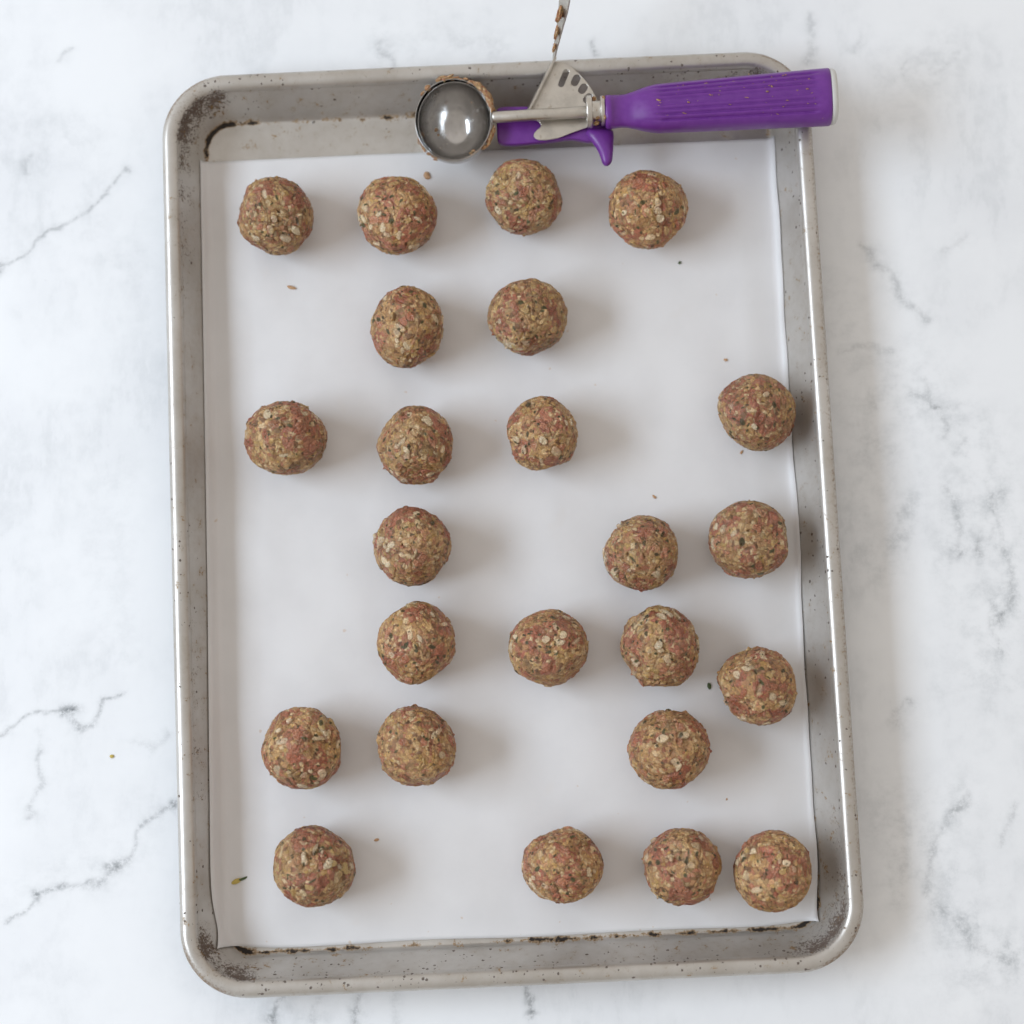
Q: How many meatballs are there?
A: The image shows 24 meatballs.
